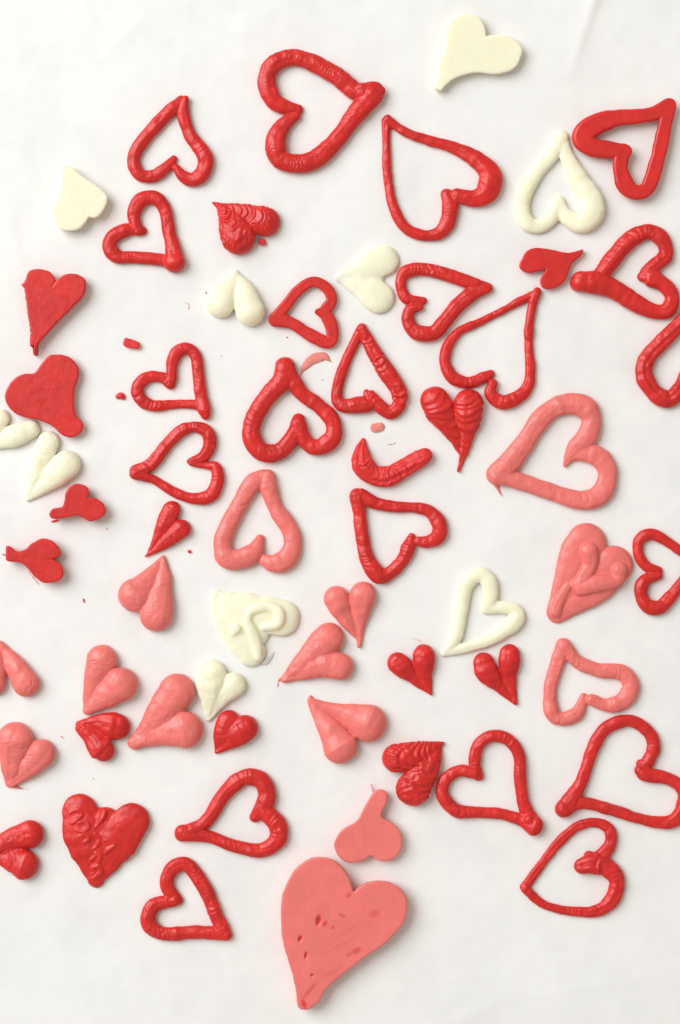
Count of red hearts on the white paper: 36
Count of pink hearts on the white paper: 14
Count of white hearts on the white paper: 10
